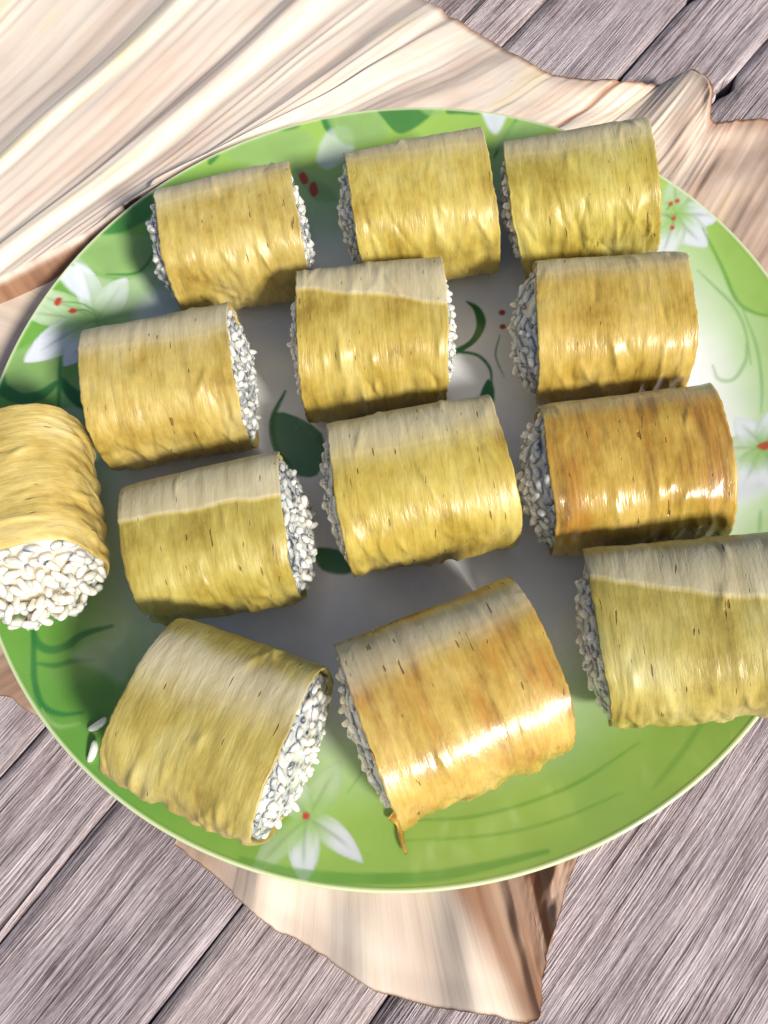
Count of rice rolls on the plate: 13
